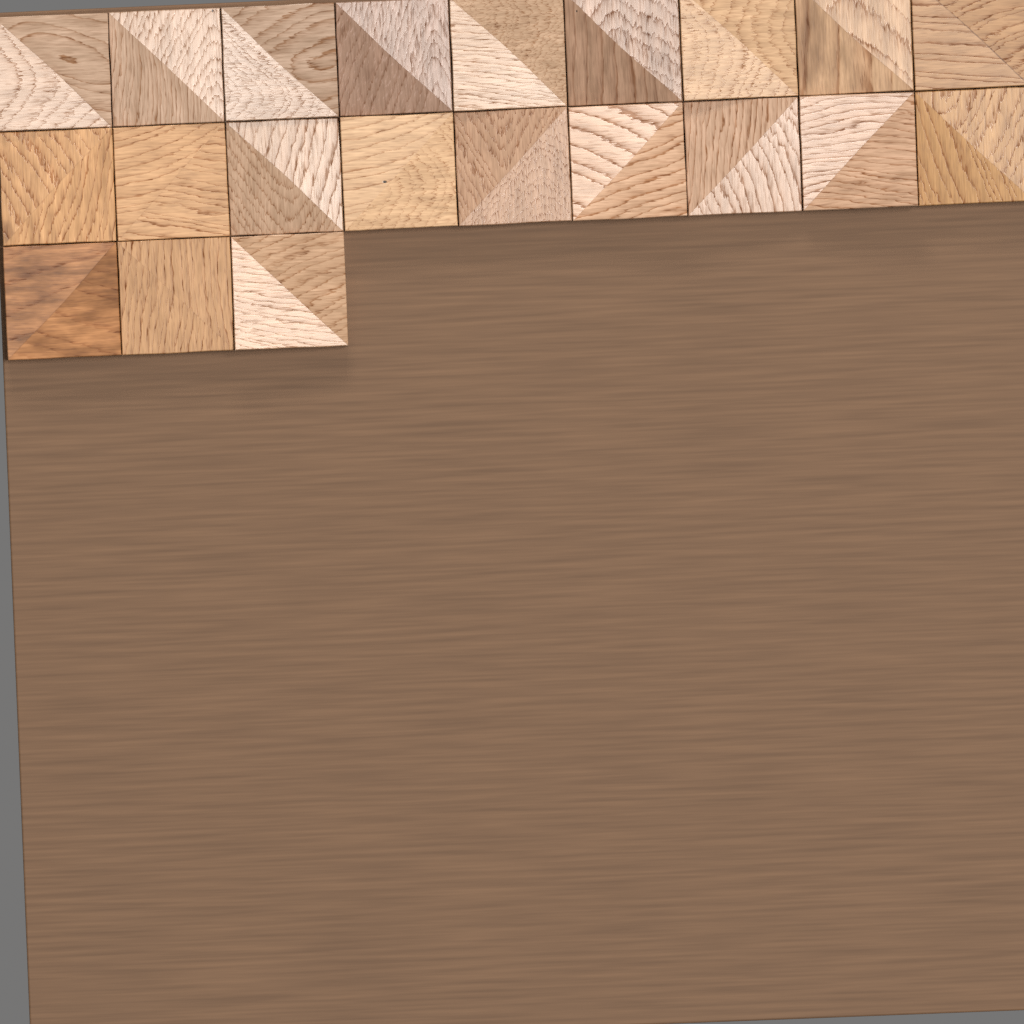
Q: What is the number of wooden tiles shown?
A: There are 21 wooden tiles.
